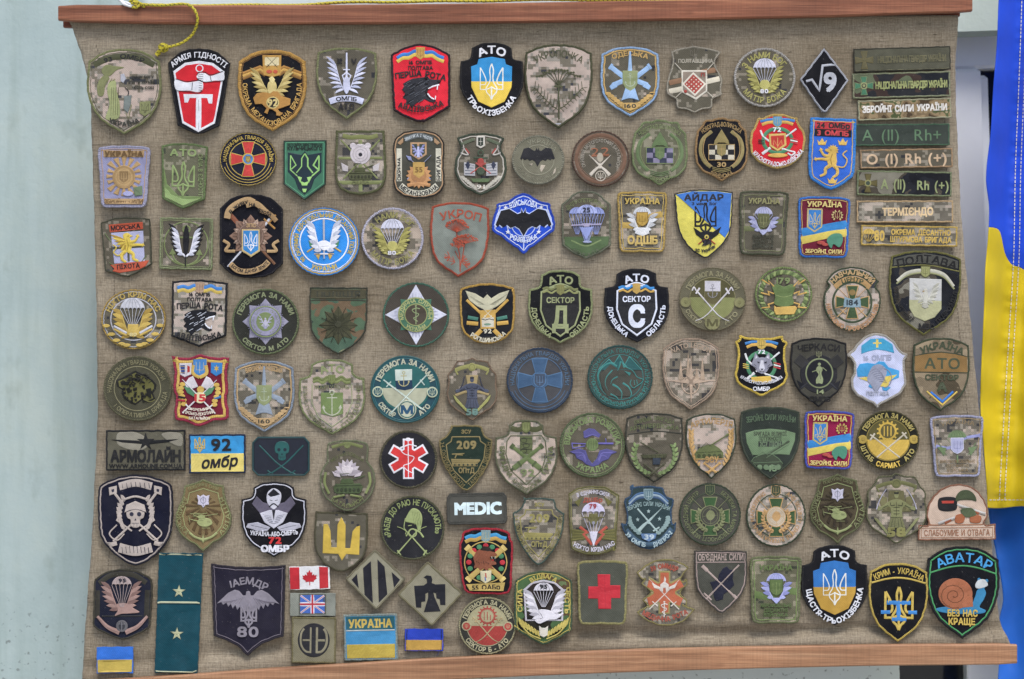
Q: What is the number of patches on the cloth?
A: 118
